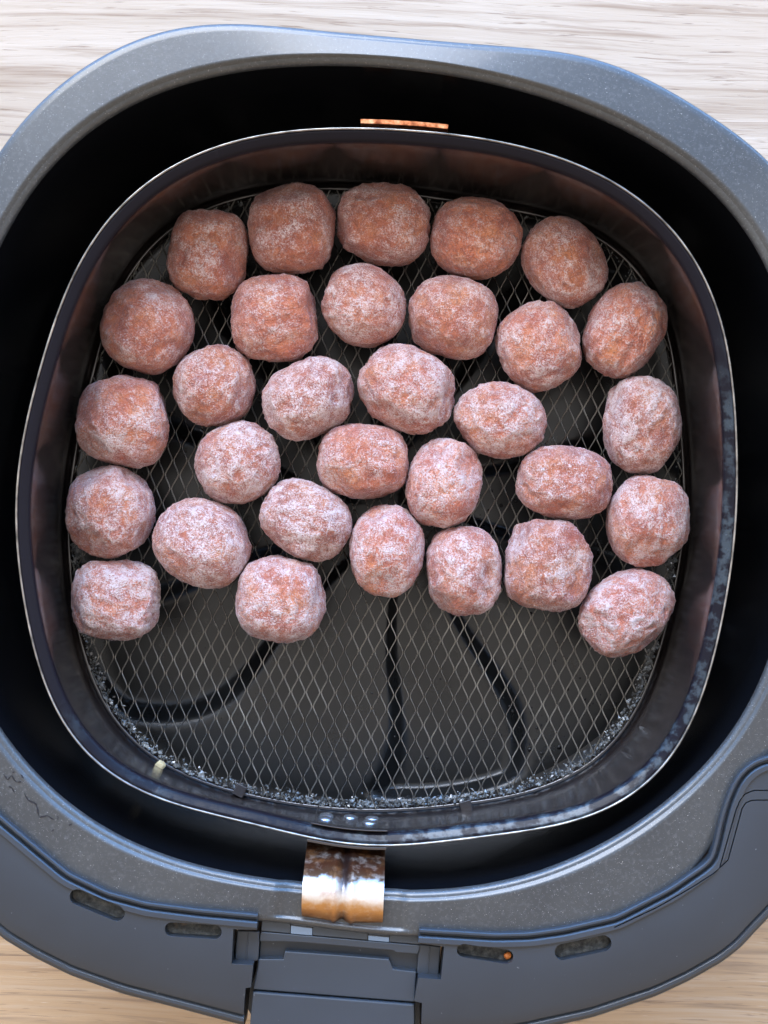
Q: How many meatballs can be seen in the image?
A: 31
